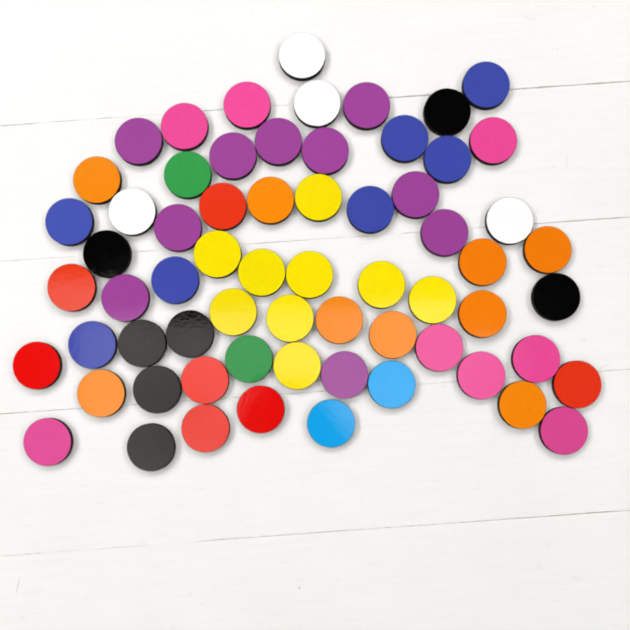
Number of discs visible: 65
